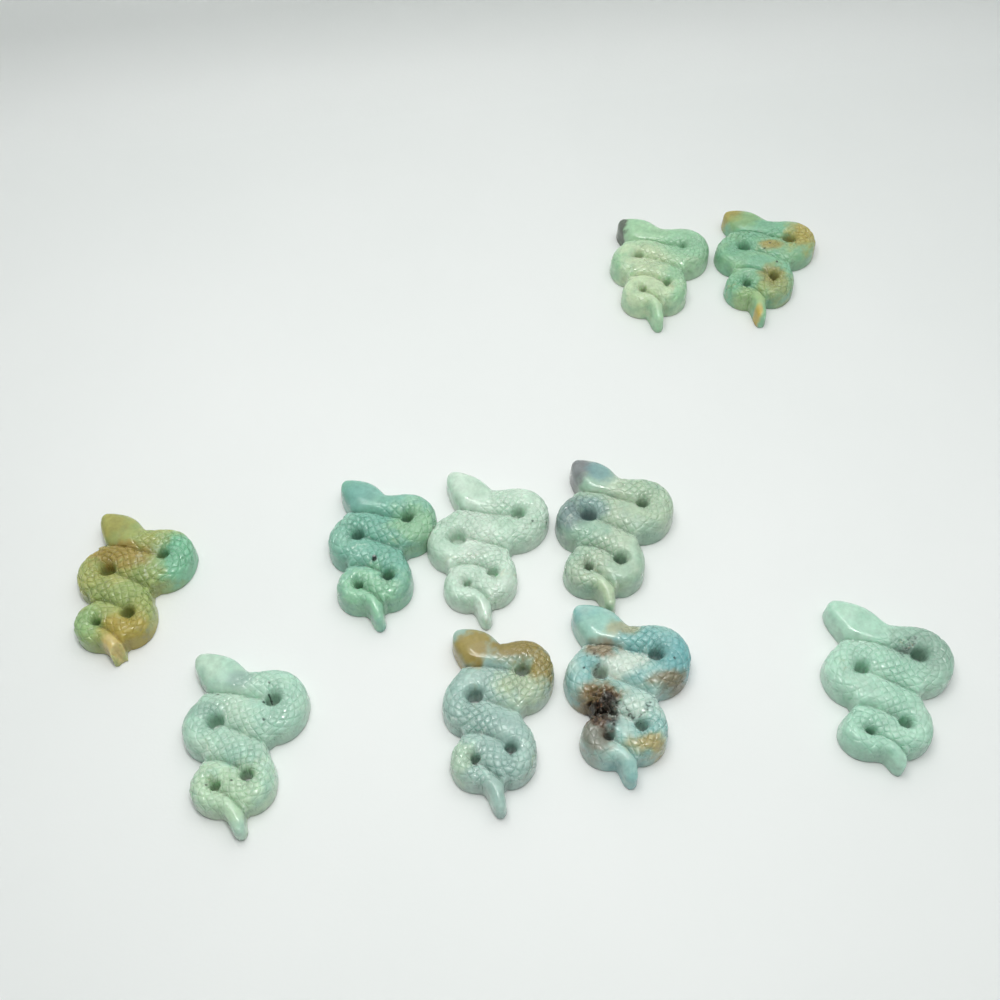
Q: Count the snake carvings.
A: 10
